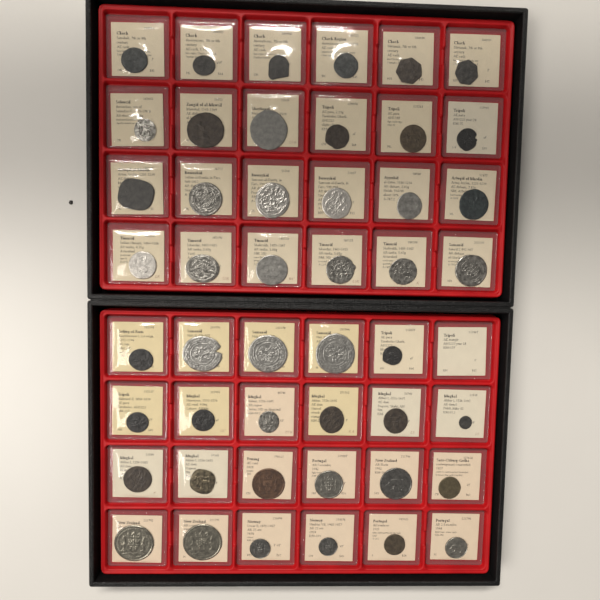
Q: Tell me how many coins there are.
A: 47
